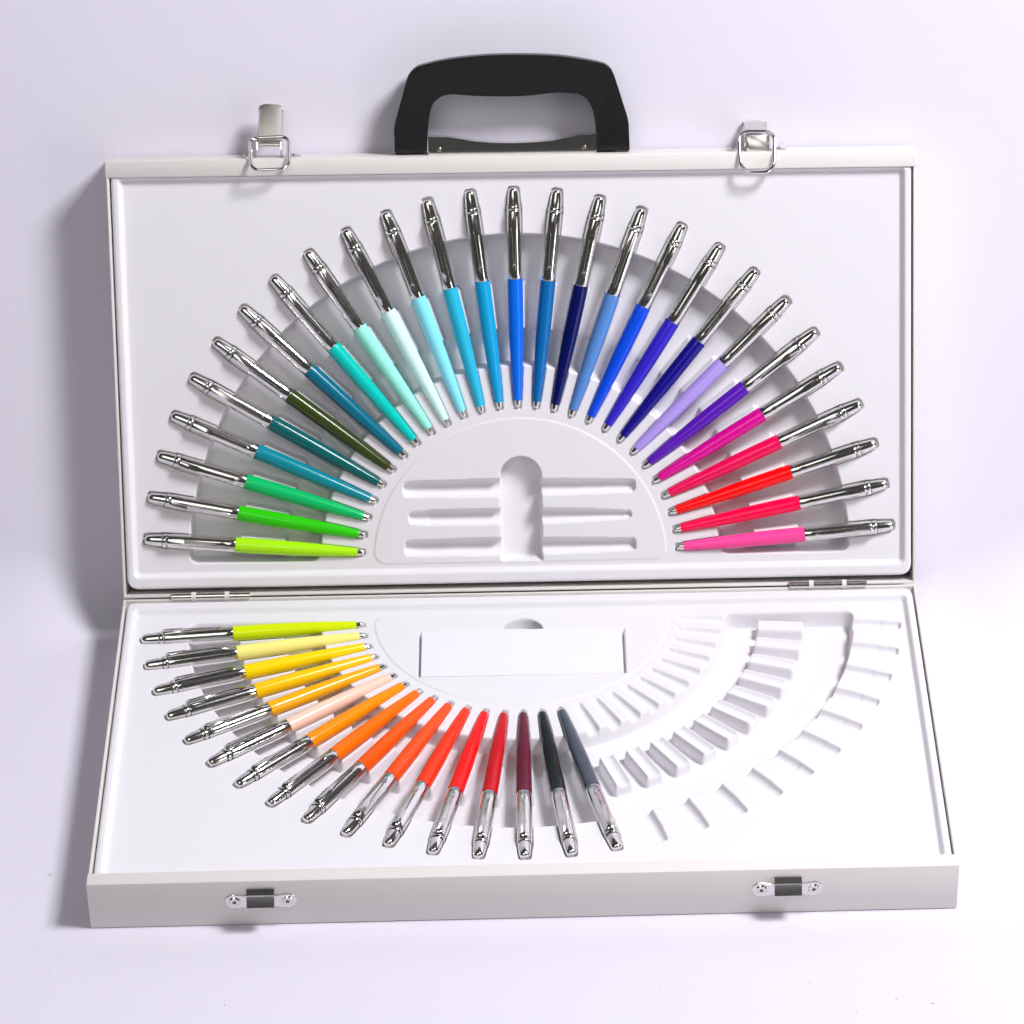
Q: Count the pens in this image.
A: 43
